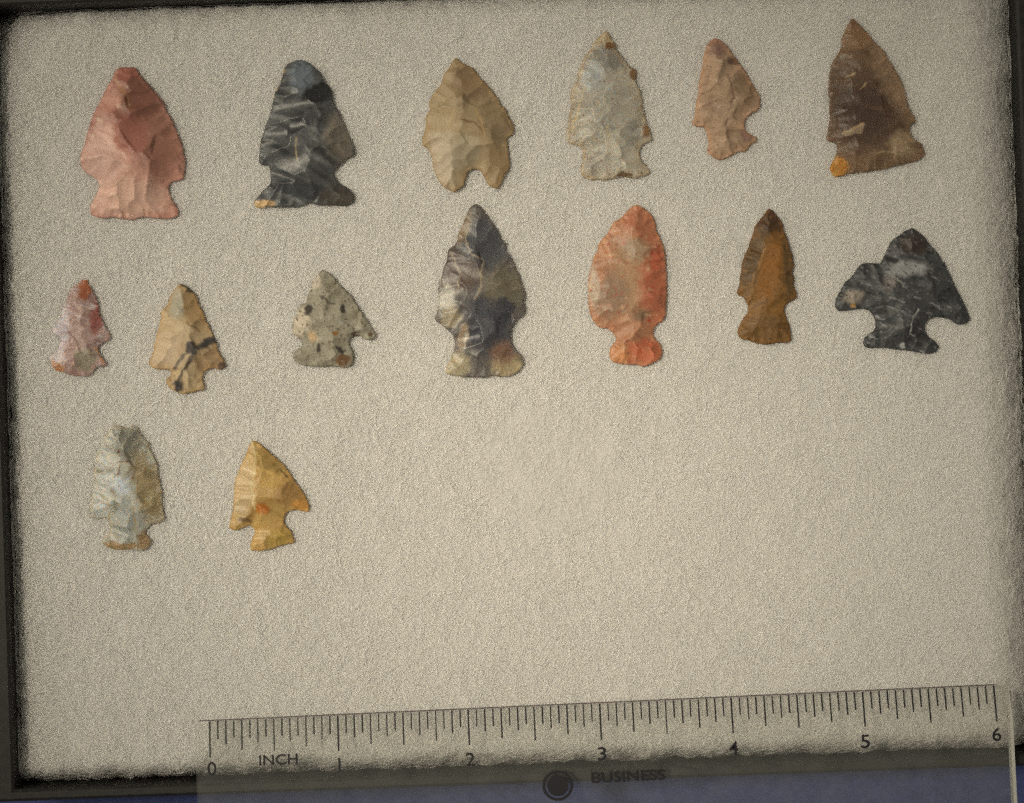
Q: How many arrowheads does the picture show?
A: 15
